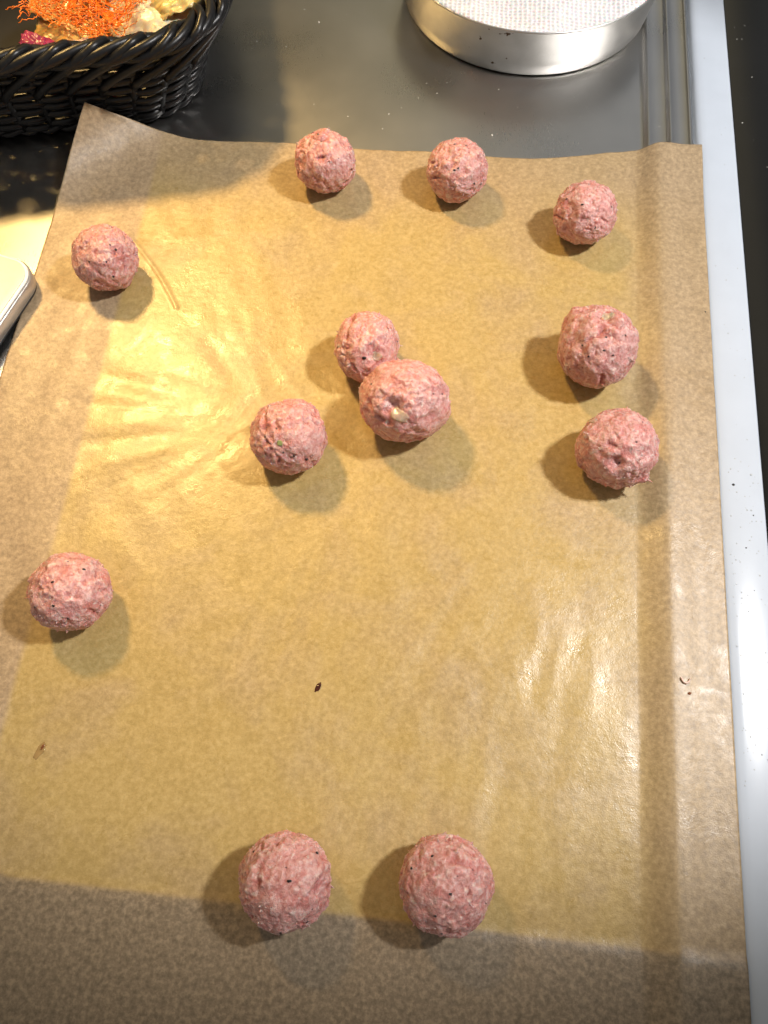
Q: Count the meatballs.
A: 12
